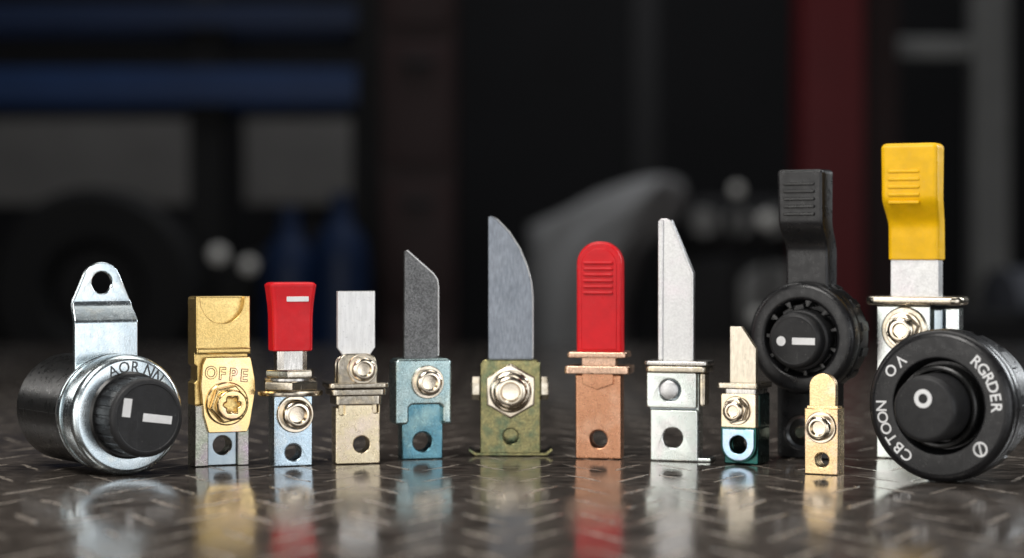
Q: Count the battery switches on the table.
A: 13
